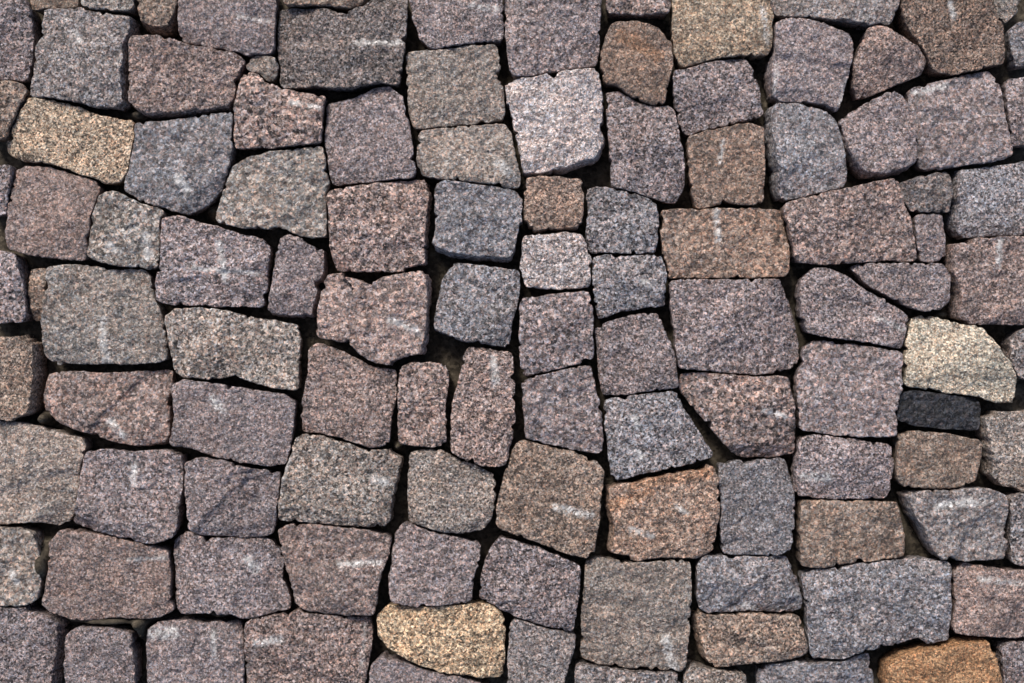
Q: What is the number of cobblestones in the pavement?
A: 115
